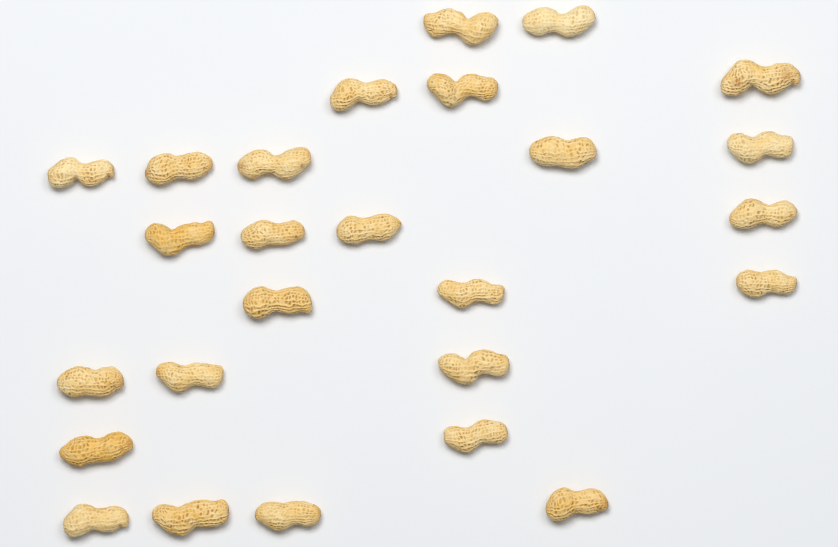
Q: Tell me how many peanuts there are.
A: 26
